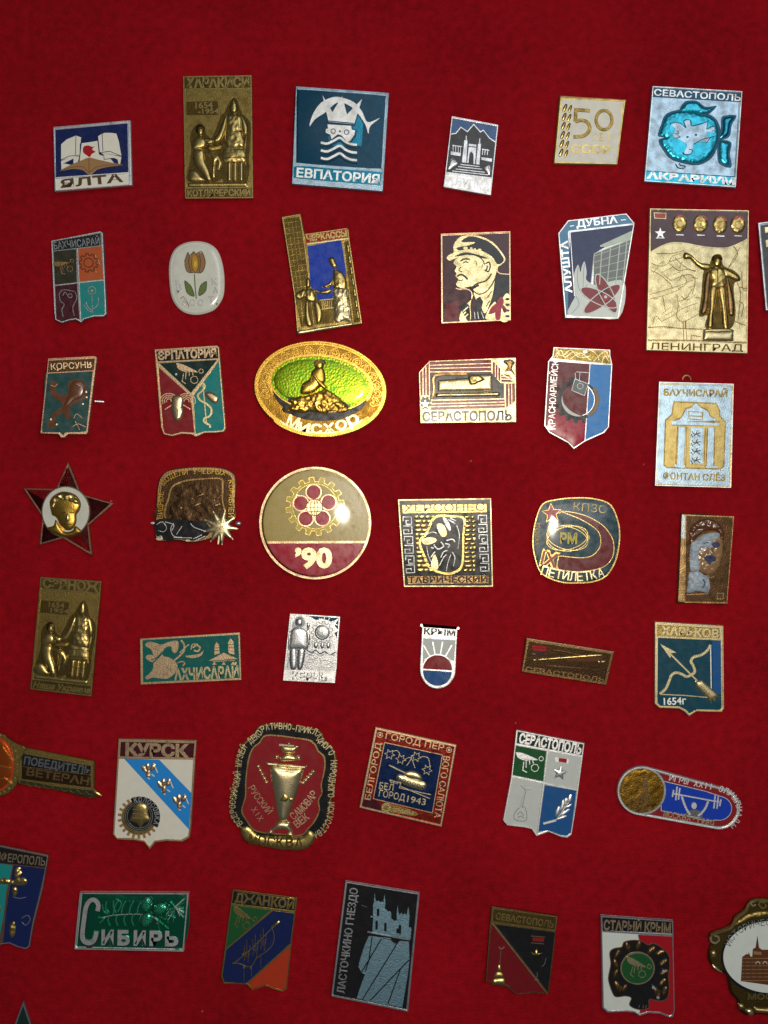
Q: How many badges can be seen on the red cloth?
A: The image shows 45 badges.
